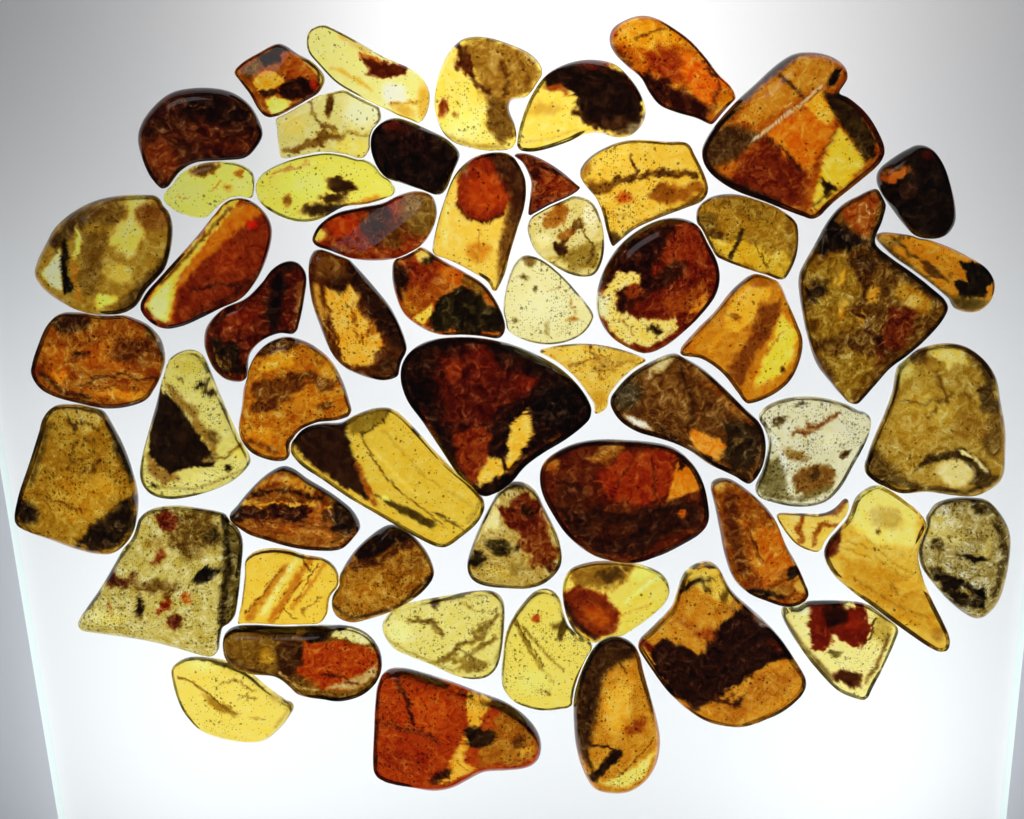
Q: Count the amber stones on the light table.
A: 57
